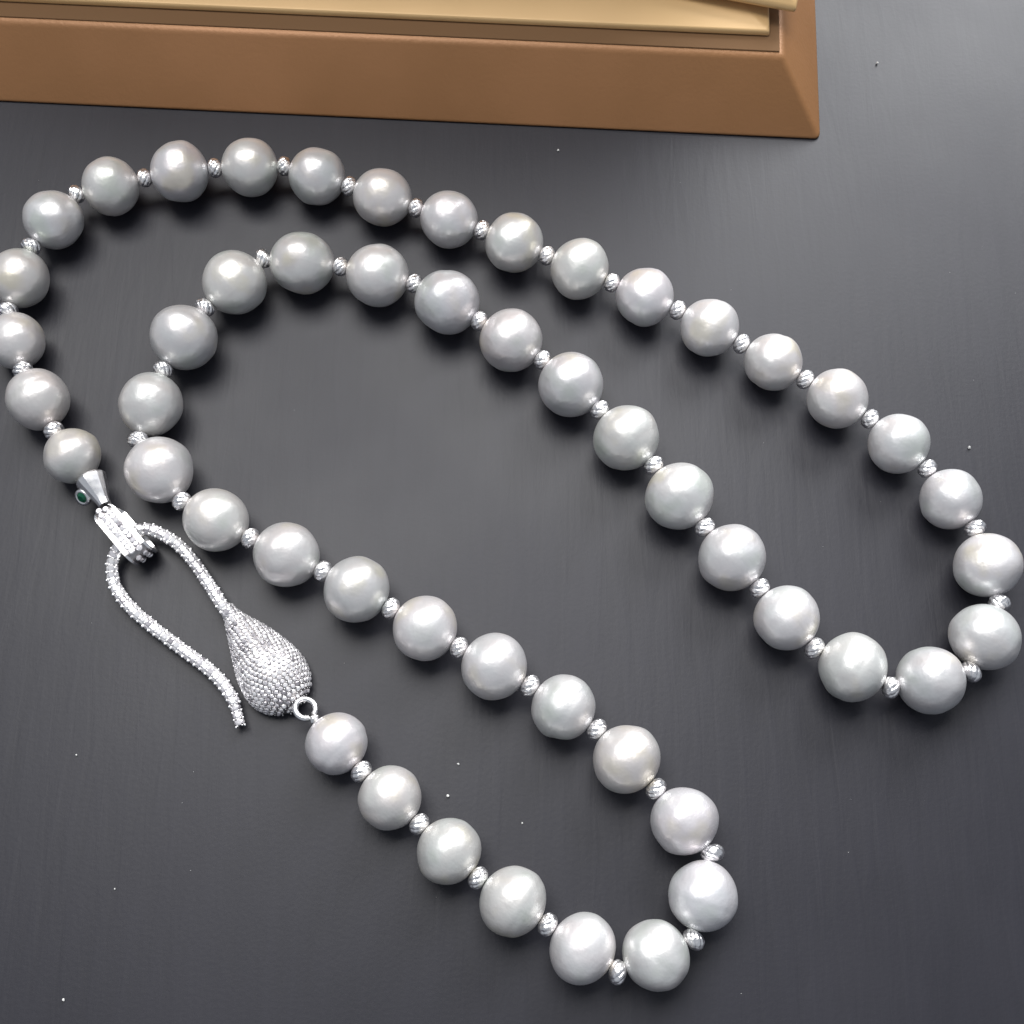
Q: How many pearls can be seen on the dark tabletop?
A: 51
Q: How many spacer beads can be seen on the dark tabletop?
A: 50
